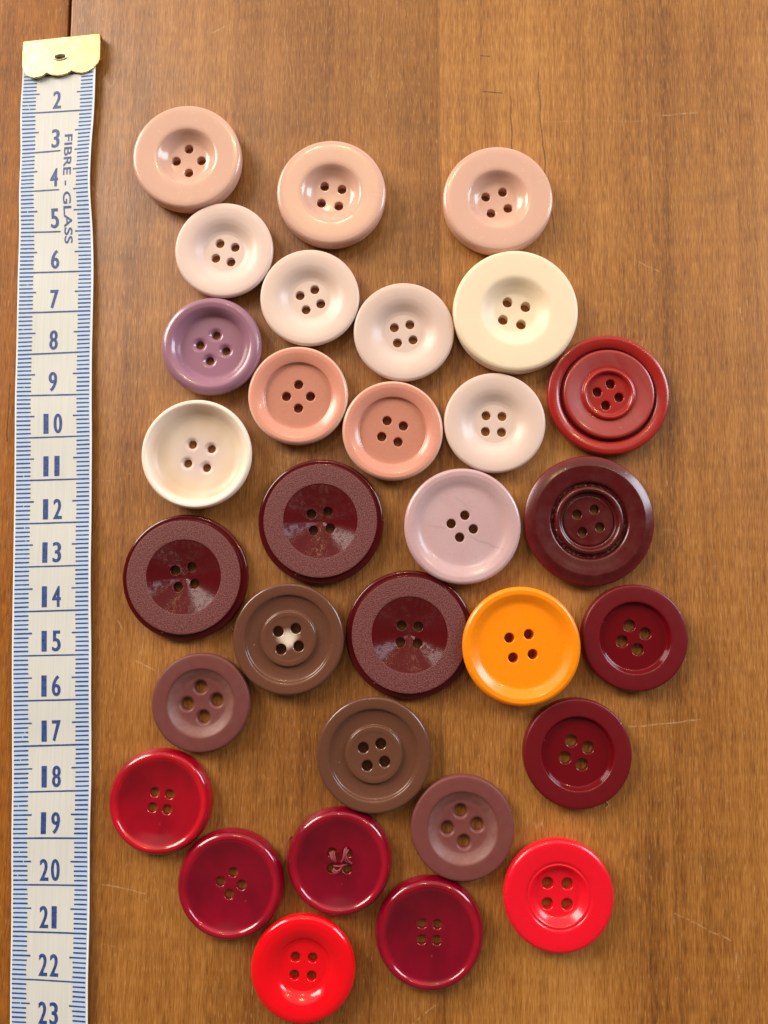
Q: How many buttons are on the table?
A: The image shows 31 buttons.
